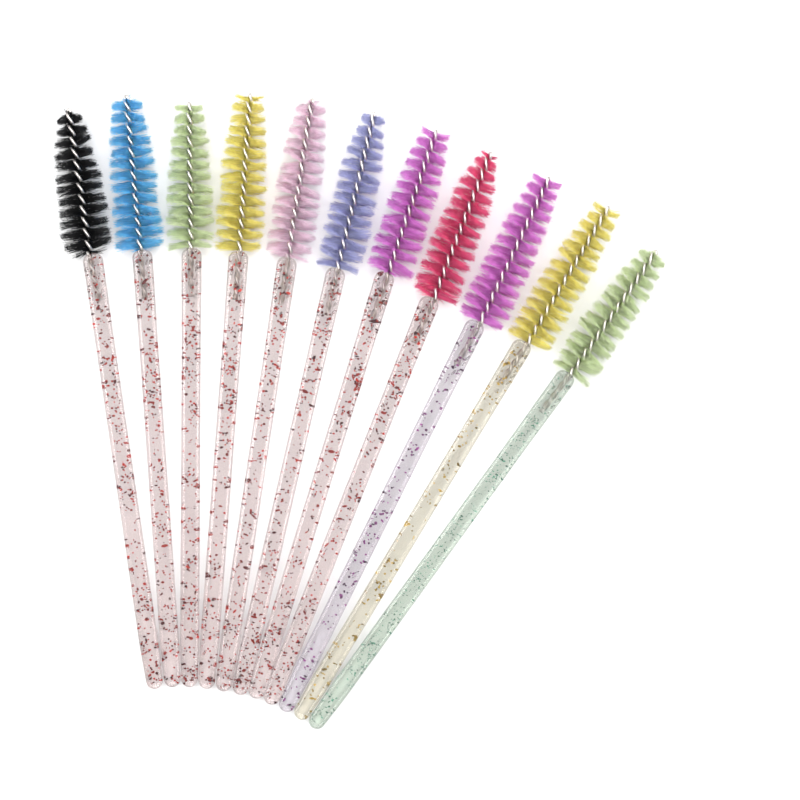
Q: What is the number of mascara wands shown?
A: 11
